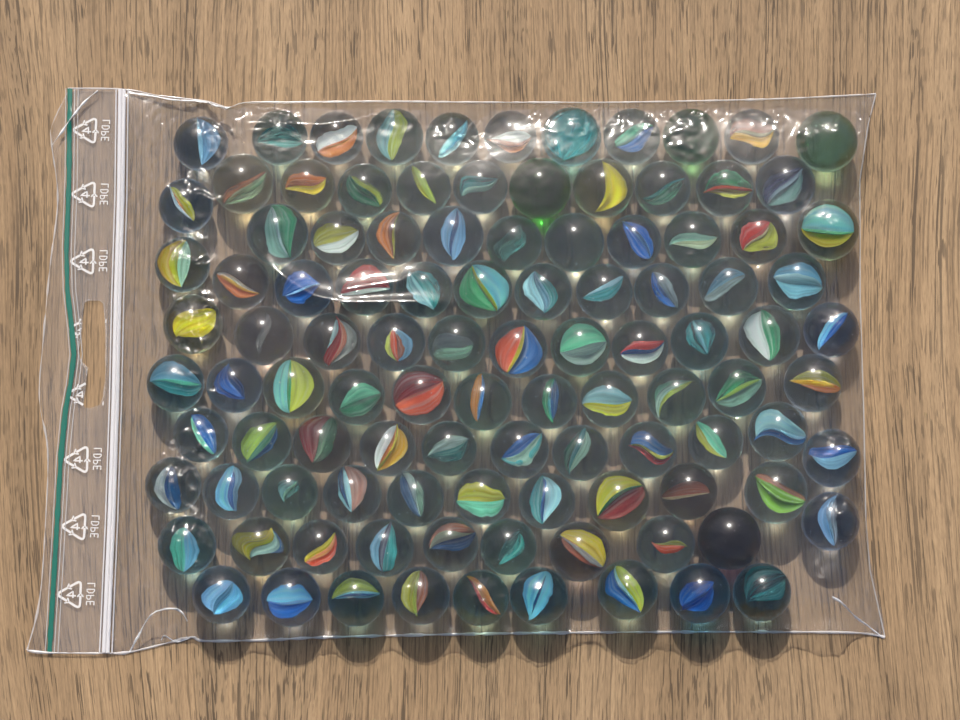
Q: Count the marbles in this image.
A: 105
